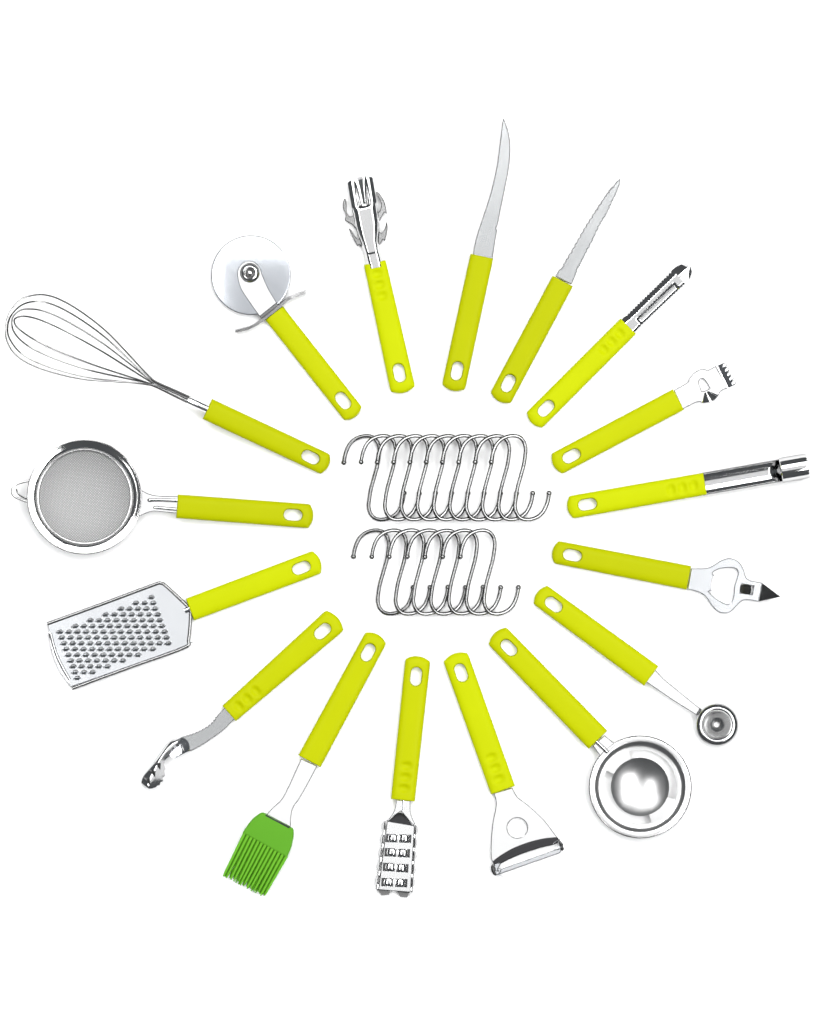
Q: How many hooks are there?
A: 17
